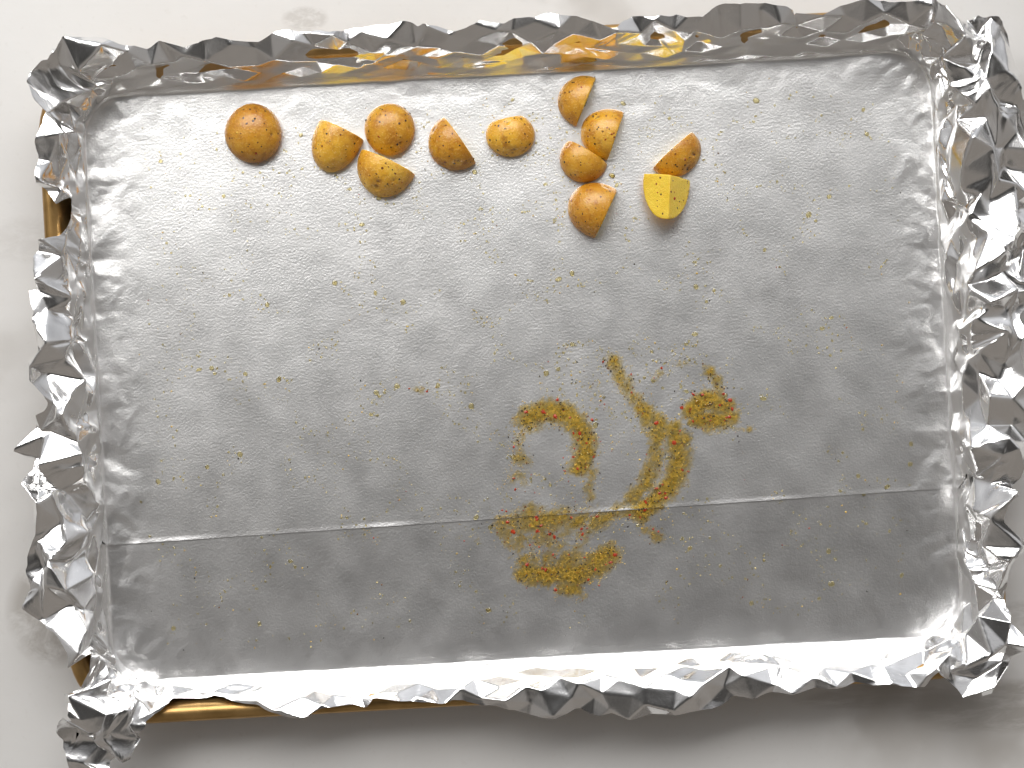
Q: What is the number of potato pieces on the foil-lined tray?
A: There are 12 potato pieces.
